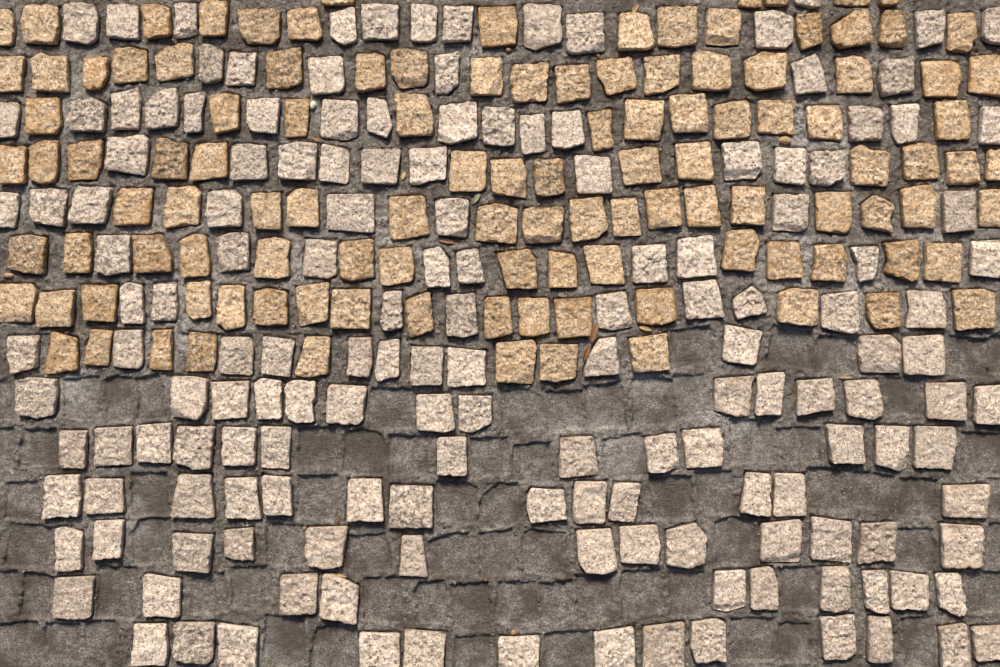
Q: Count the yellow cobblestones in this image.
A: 117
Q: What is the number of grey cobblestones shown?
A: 158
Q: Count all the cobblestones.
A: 275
